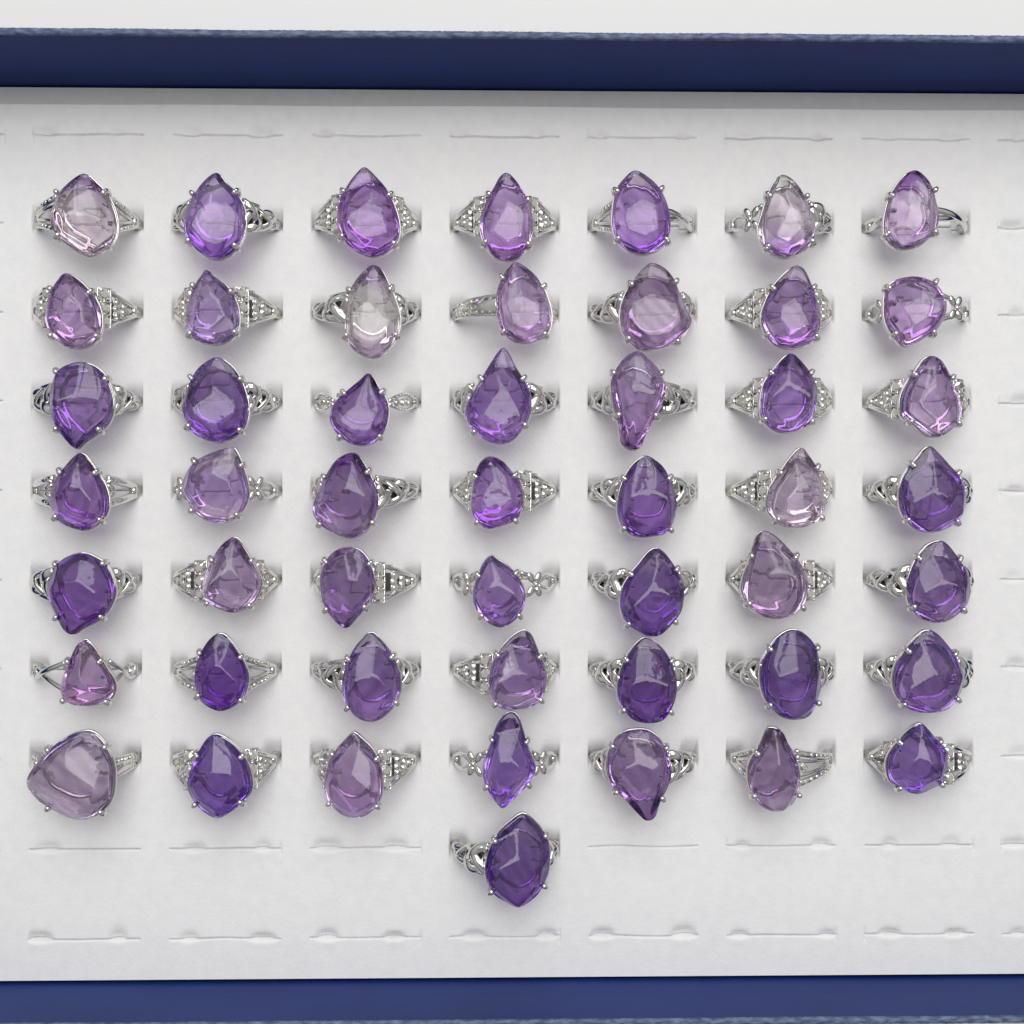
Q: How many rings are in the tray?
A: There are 50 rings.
